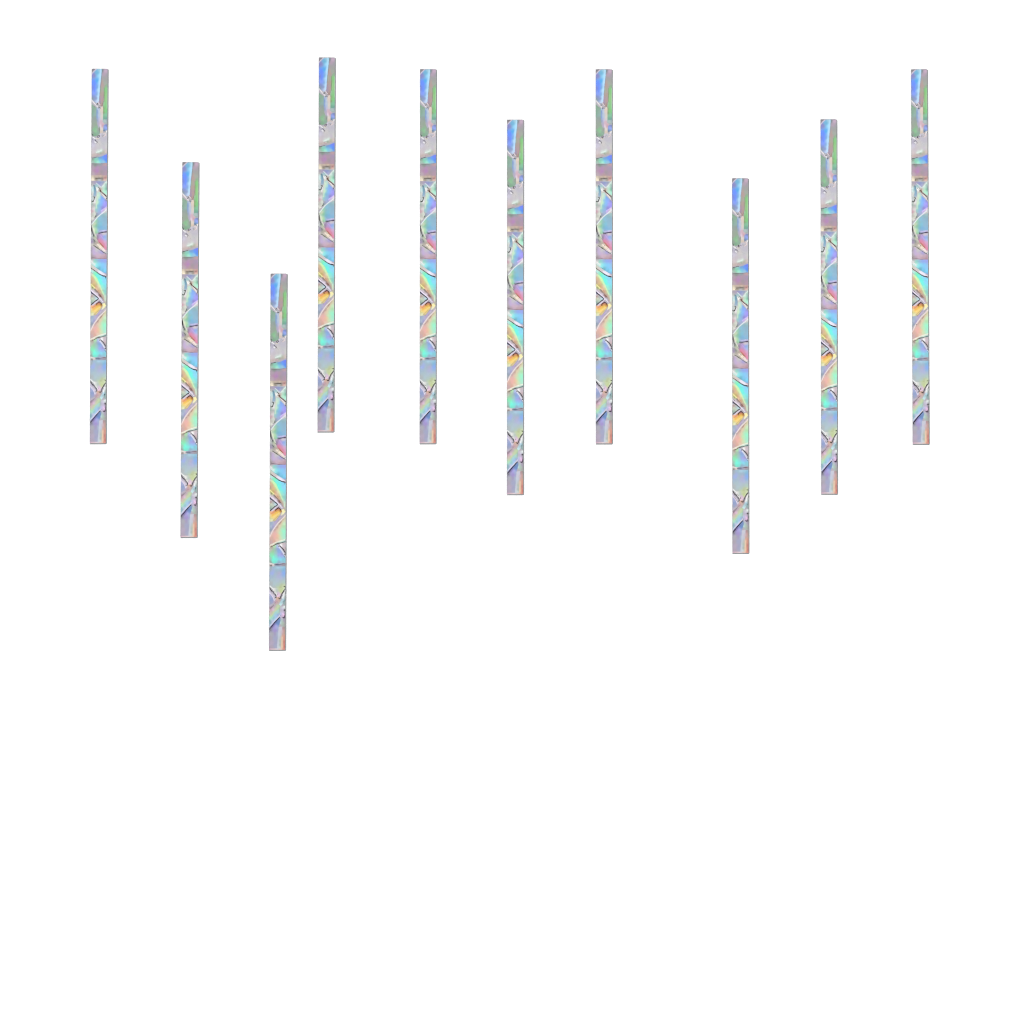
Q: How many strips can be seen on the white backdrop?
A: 10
